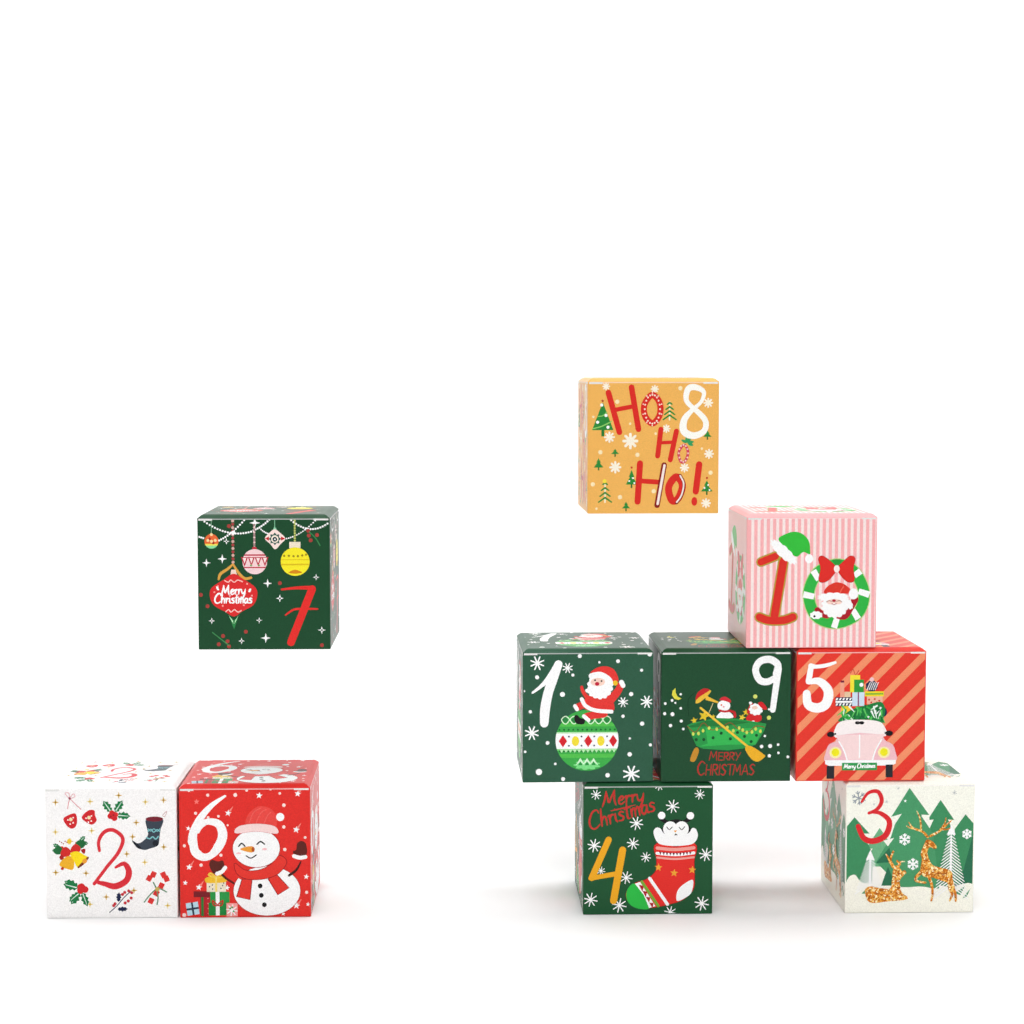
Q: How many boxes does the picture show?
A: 10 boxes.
